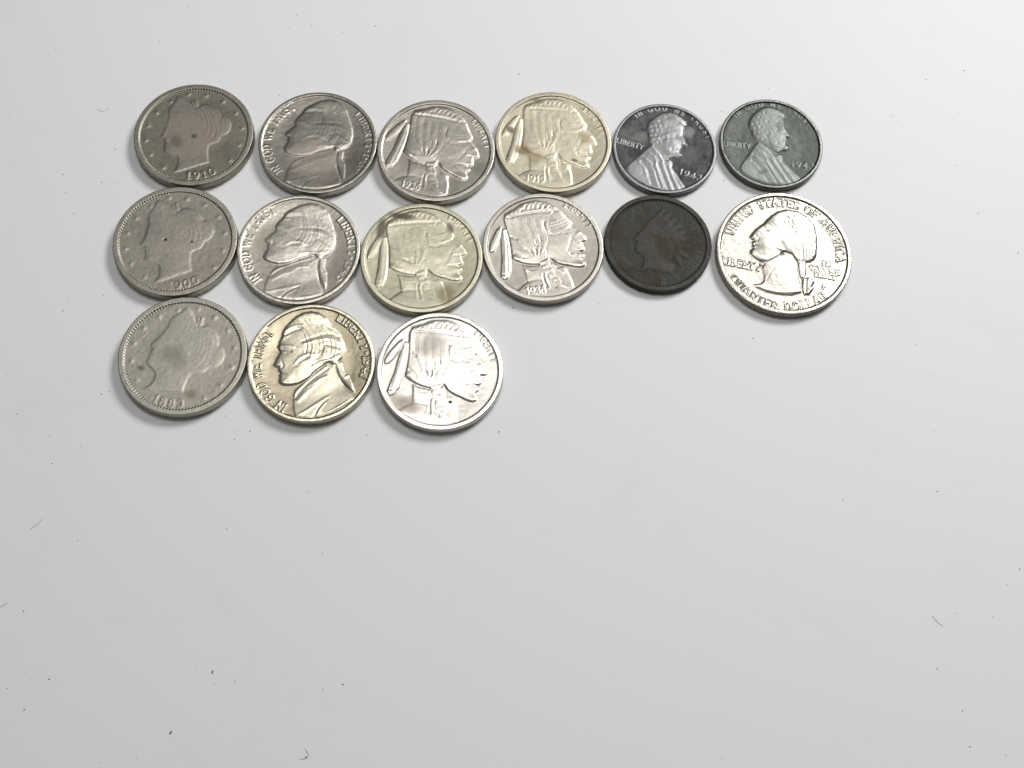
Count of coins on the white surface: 15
